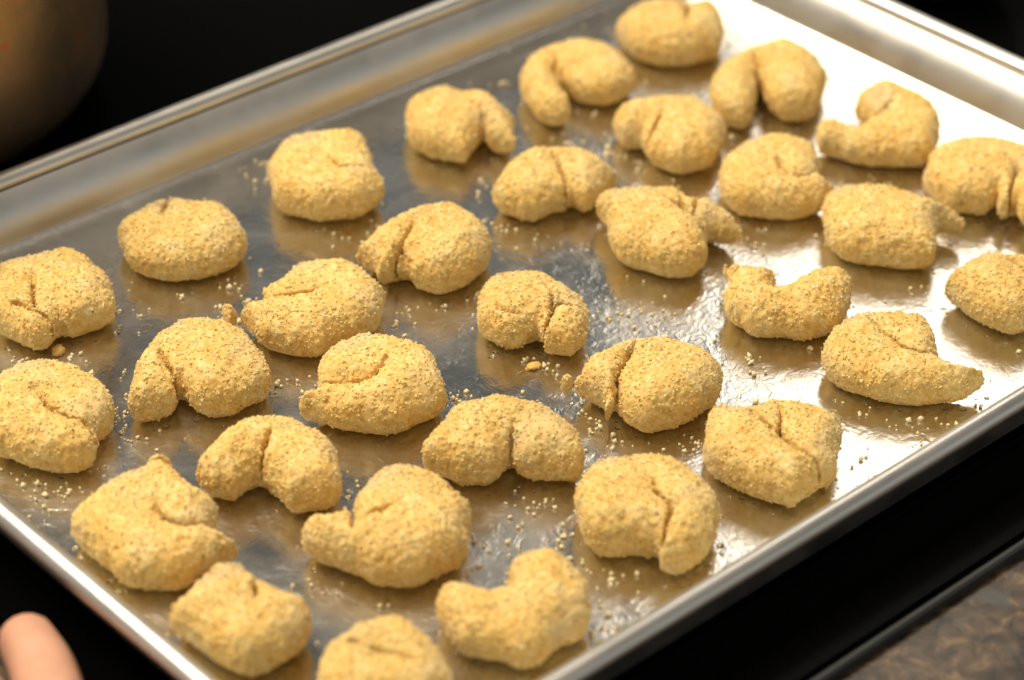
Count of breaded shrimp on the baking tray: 33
